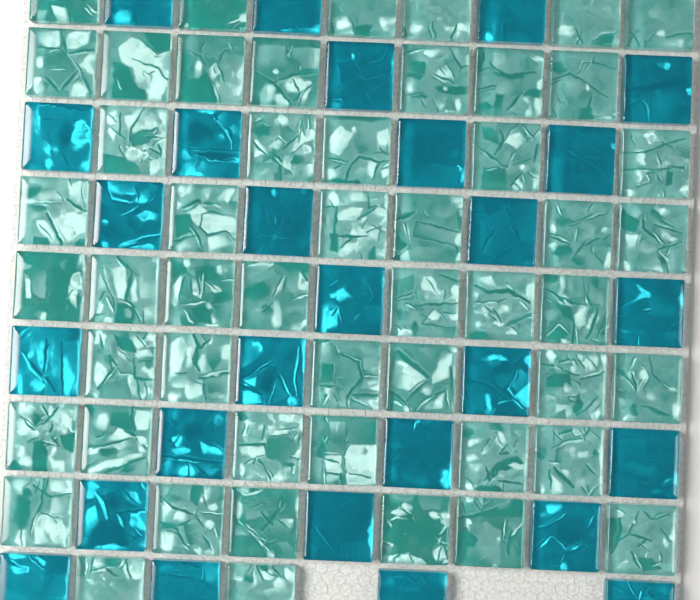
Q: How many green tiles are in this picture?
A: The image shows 51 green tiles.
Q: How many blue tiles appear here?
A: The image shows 27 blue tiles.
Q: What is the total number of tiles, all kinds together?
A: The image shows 78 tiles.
